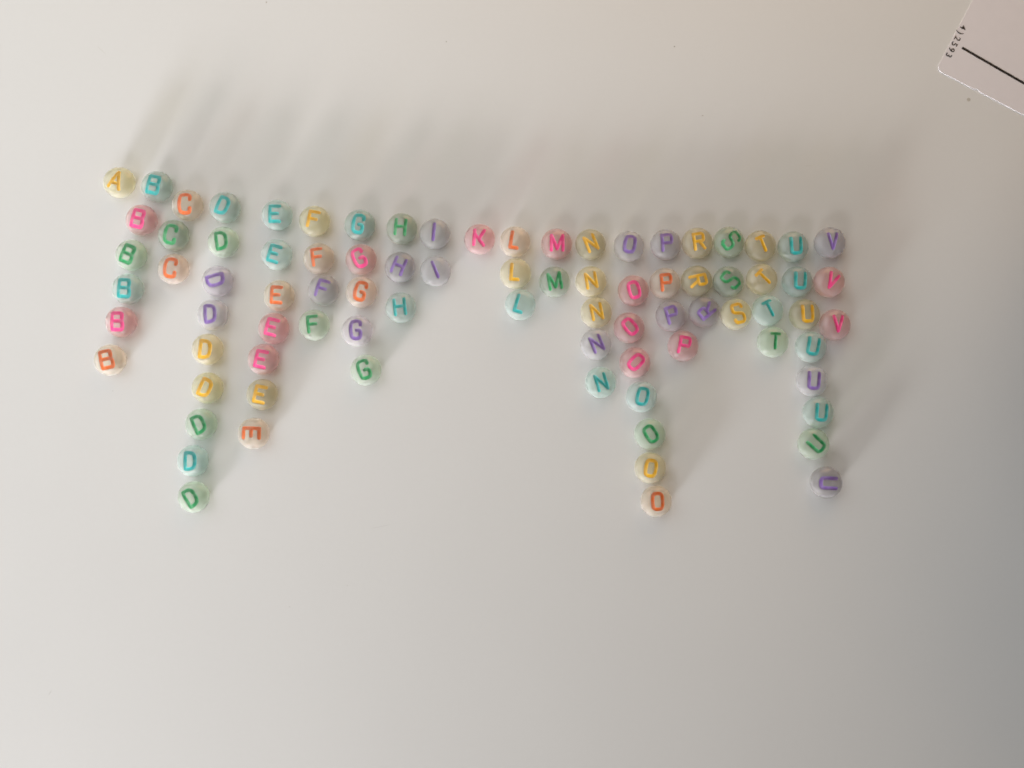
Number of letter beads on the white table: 84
